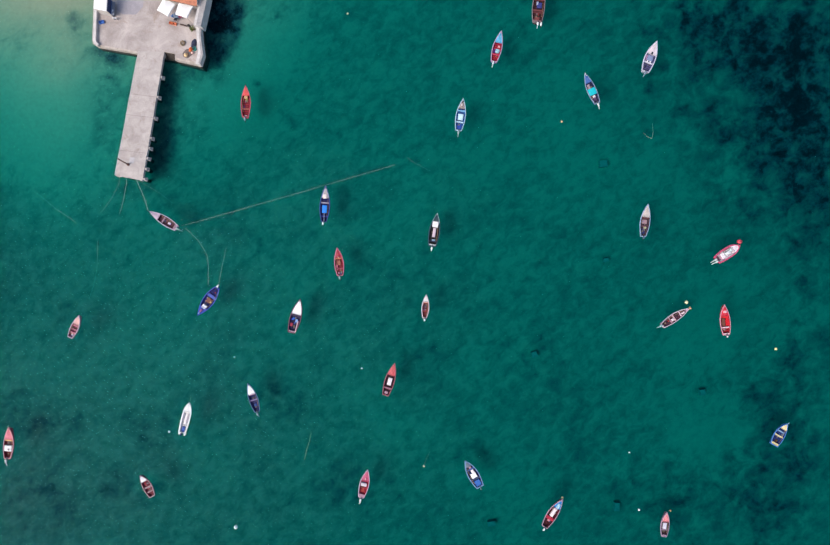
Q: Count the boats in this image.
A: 28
